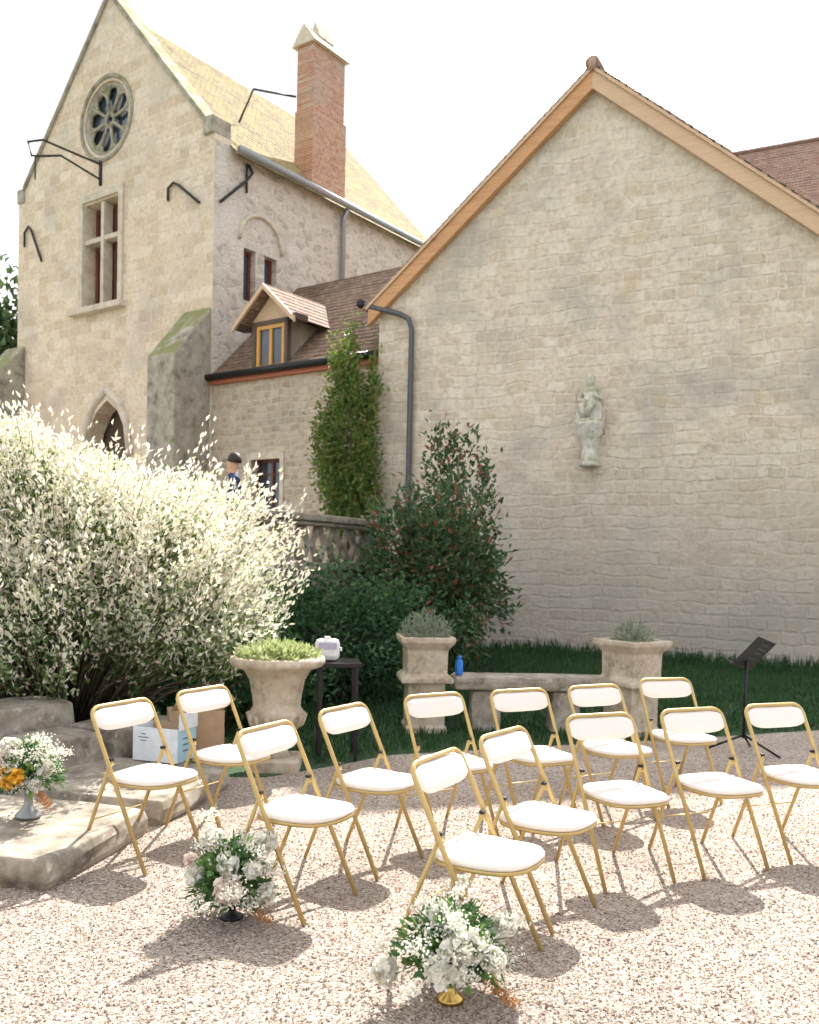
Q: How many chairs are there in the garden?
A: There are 13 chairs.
